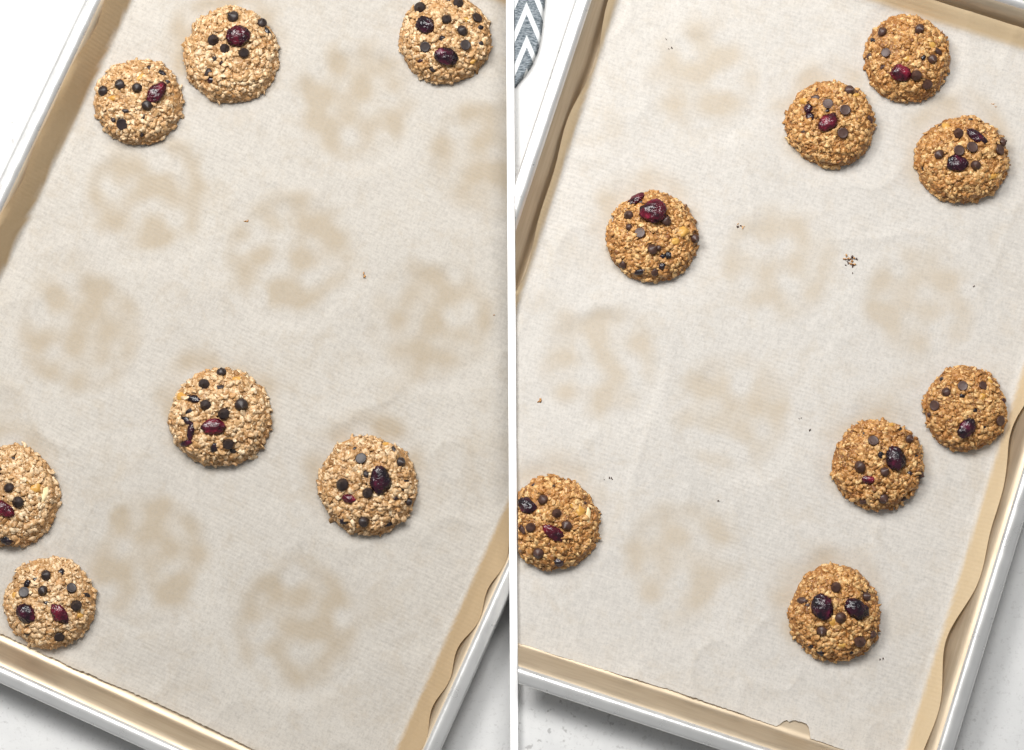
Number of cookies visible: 15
